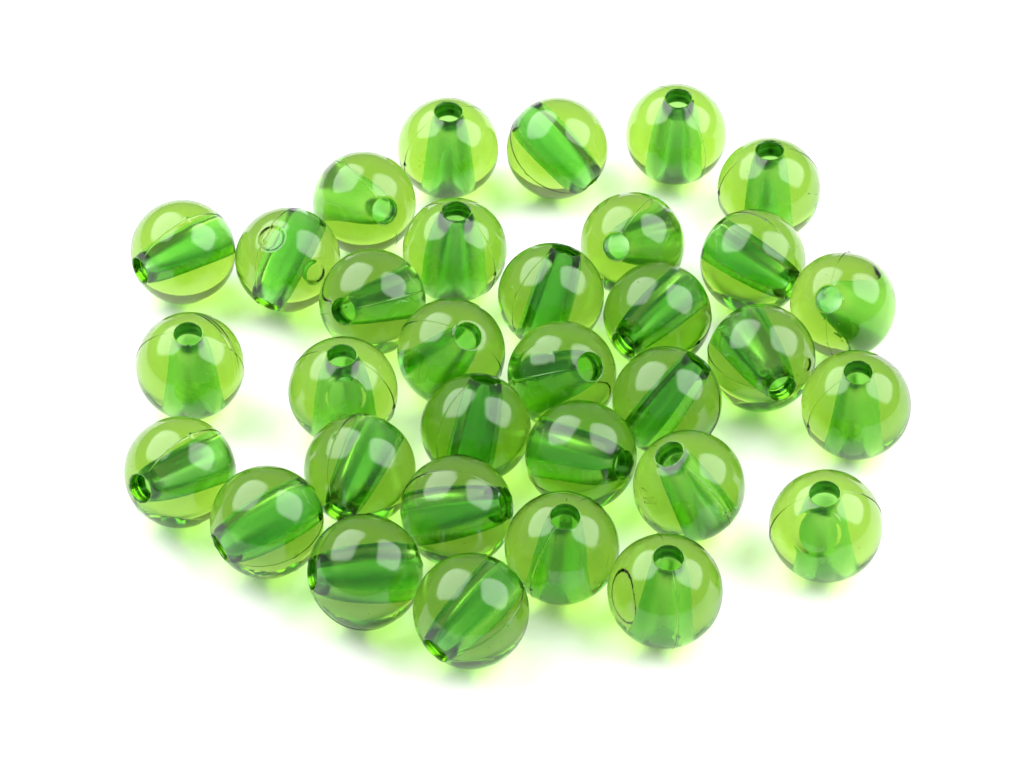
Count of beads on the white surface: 33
